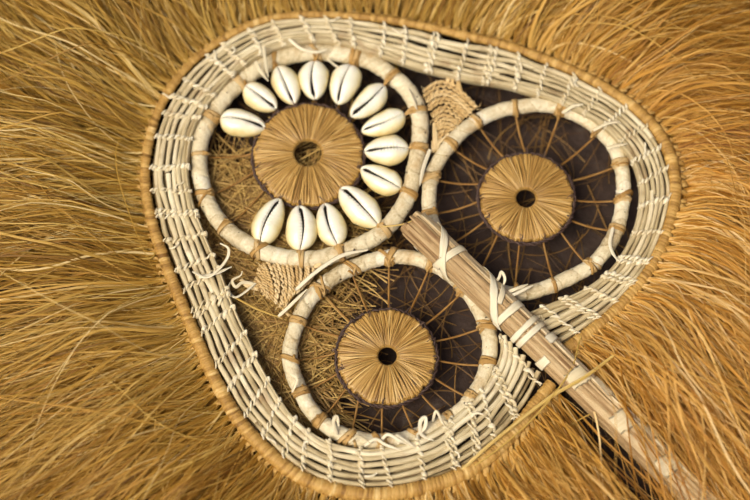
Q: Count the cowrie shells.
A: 13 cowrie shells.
